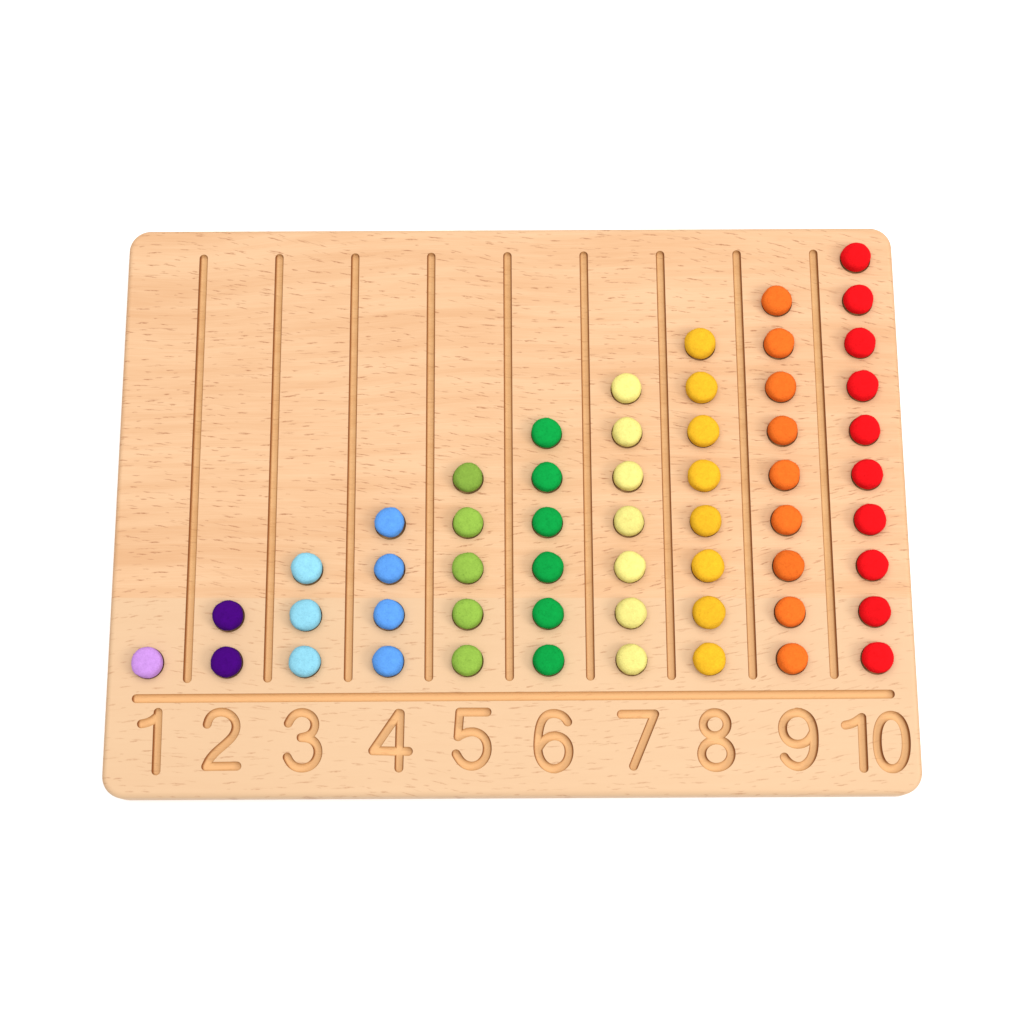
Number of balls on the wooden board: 55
